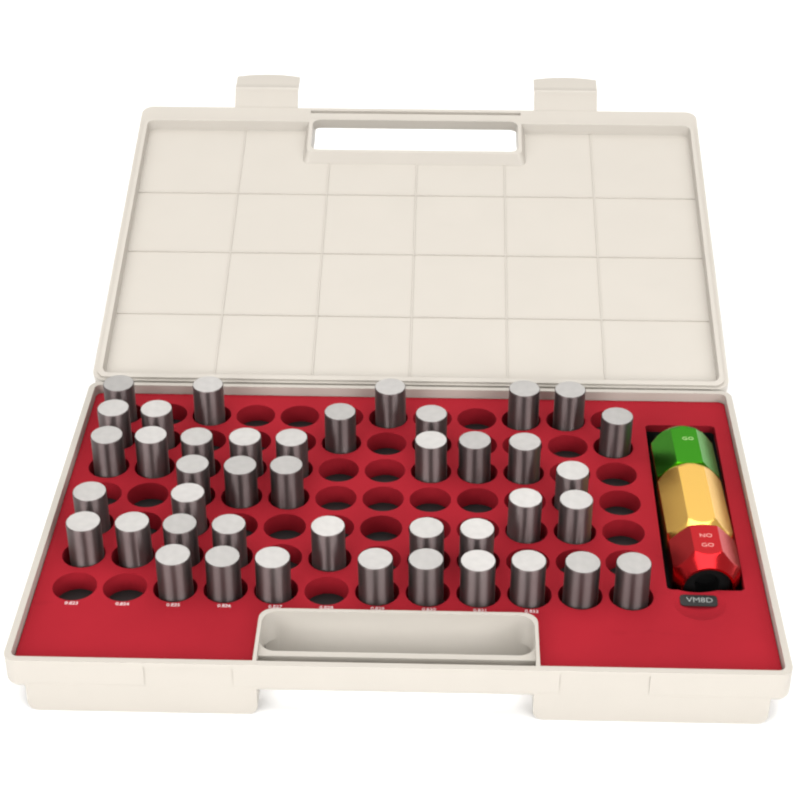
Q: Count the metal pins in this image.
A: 42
